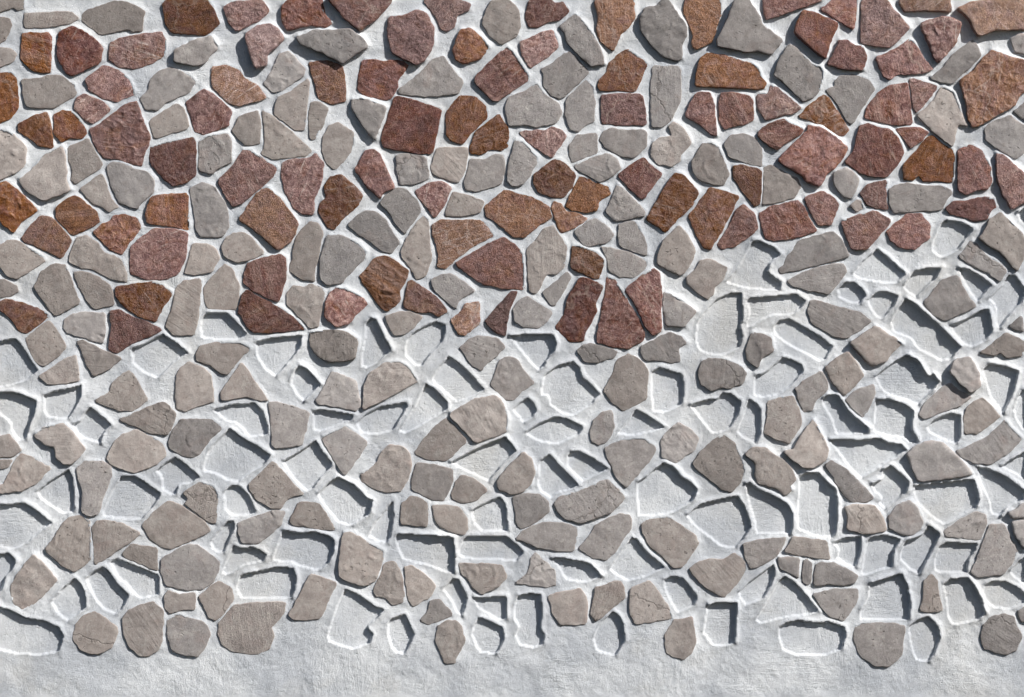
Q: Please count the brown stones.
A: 100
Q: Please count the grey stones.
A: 193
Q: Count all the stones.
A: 293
